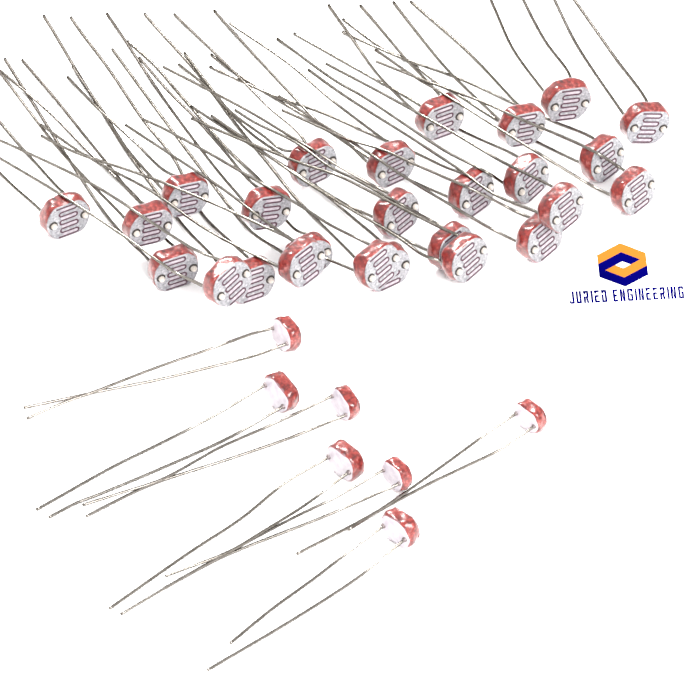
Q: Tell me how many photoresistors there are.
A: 33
